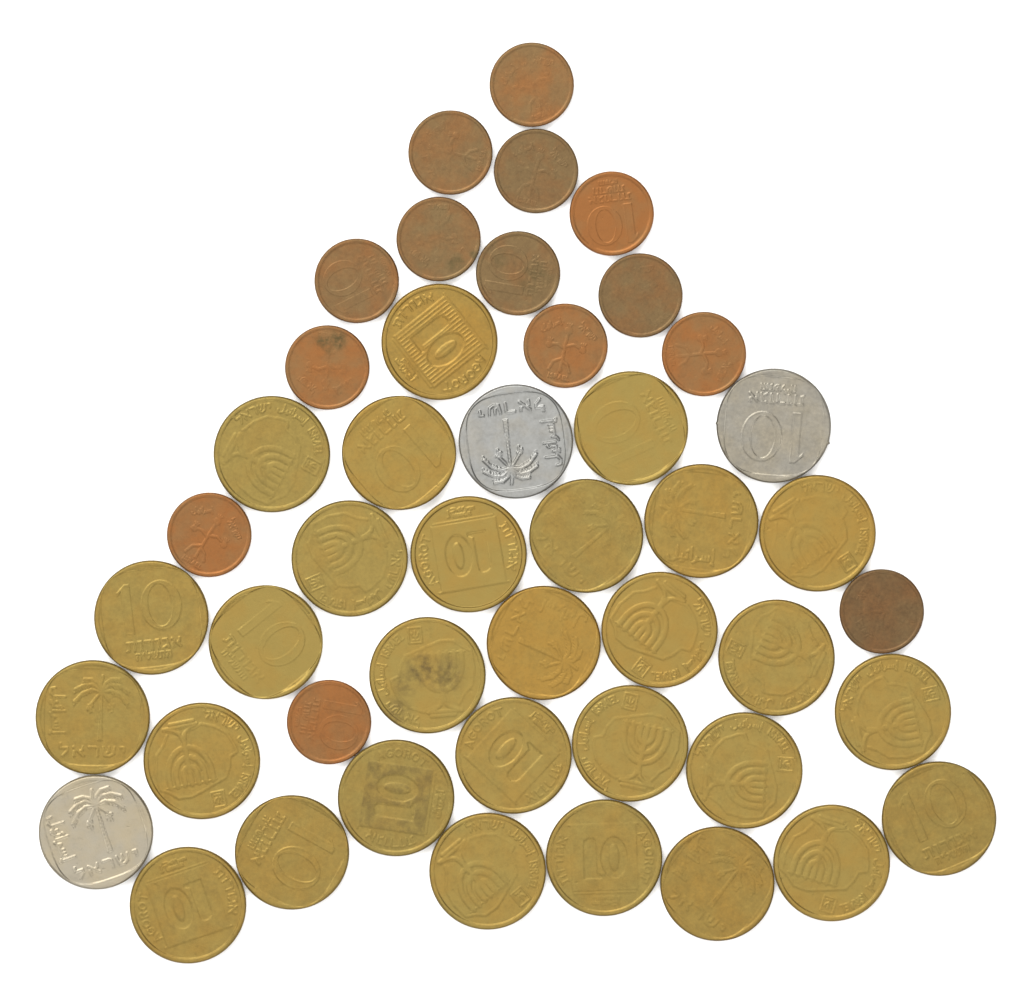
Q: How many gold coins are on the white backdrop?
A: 29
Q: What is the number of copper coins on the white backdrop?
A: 14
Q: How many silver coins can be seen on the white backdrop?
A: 3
